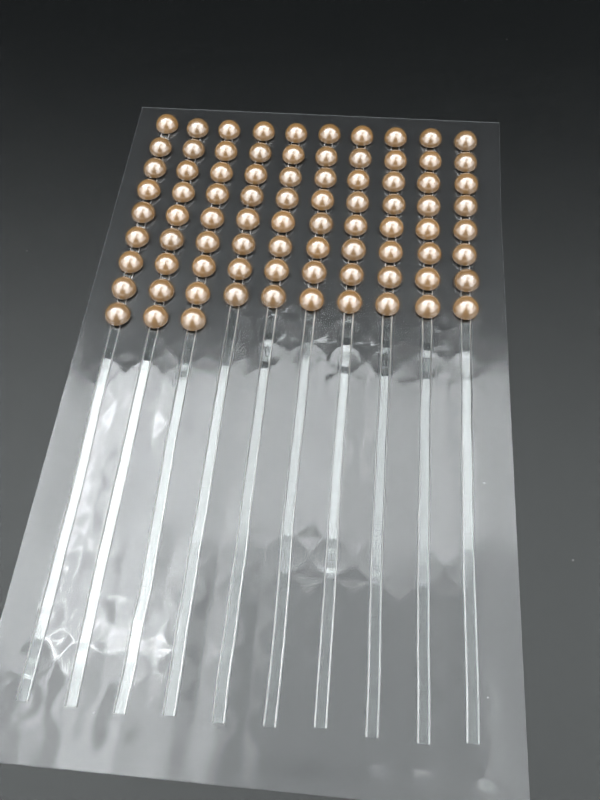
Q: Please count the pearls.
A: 83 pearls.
